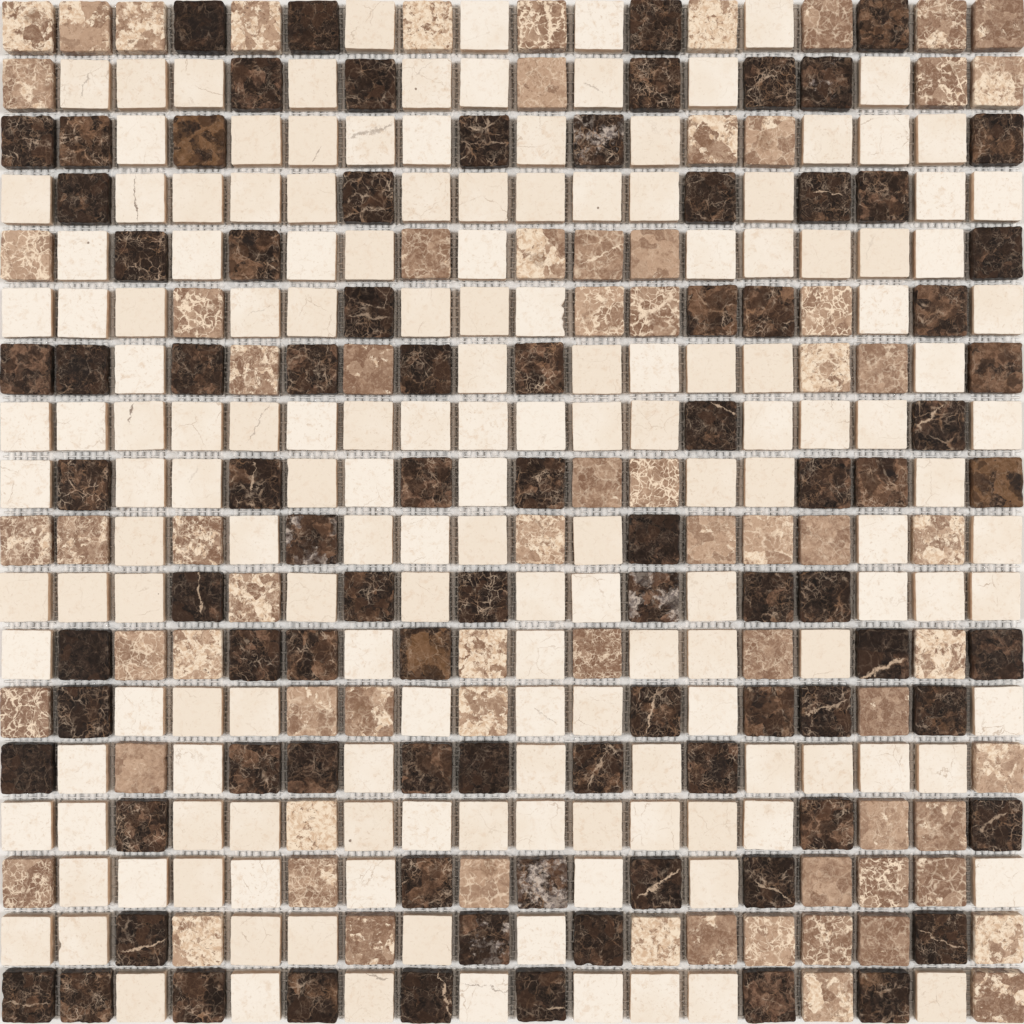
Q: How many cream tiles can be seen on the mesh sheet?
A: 164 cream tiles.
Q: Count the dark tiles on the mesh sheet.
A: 88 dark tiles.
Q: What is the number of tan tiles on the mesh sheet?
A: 72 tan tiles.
